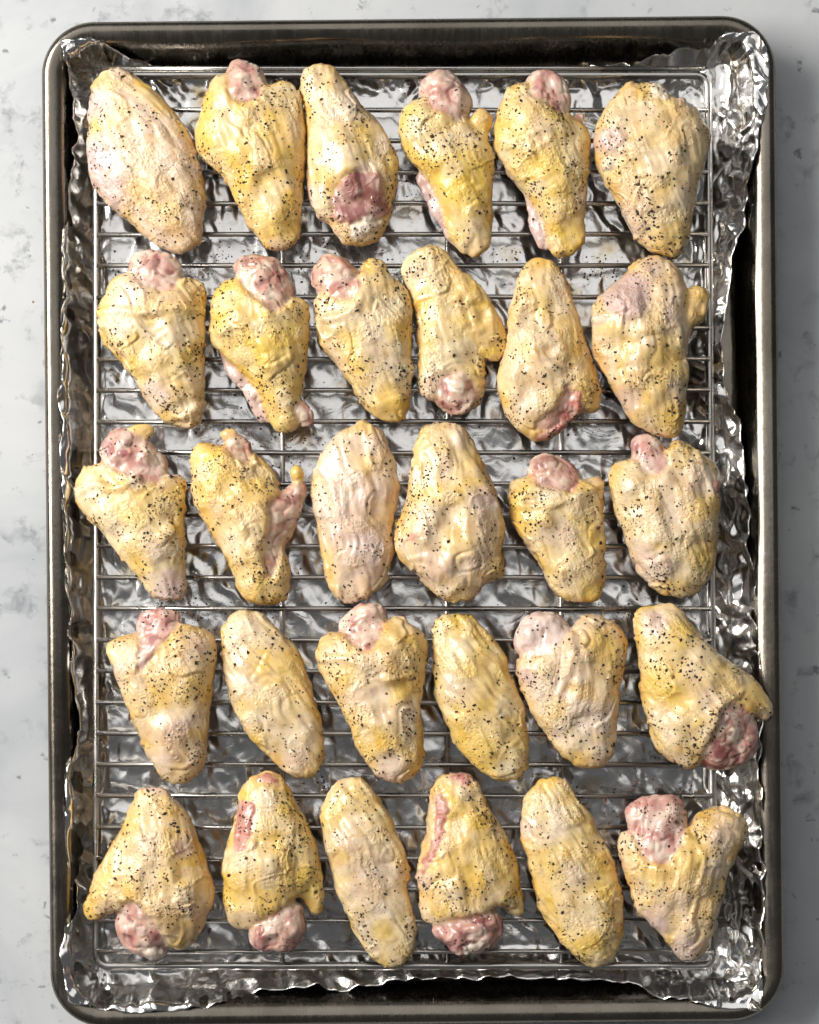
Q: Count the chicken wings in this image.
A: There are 30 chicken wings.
